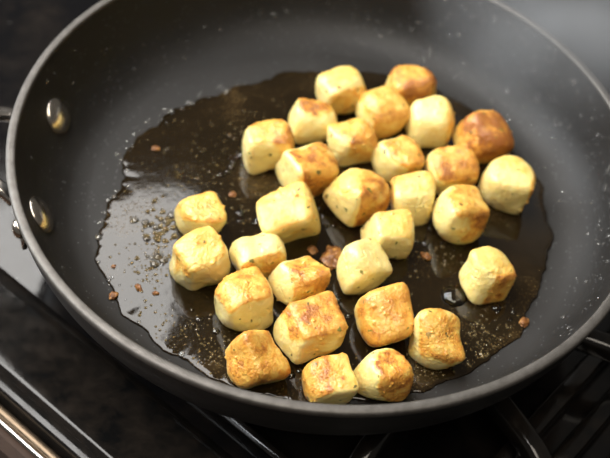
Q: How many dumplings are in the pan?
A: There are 30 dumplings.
